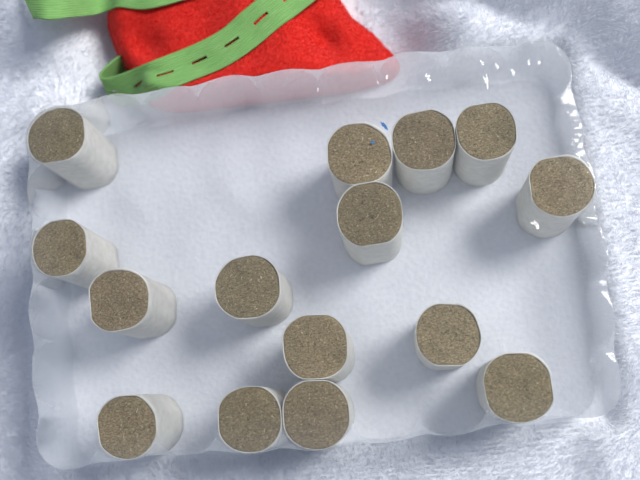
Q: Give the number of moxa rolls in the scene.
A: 15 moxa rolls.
